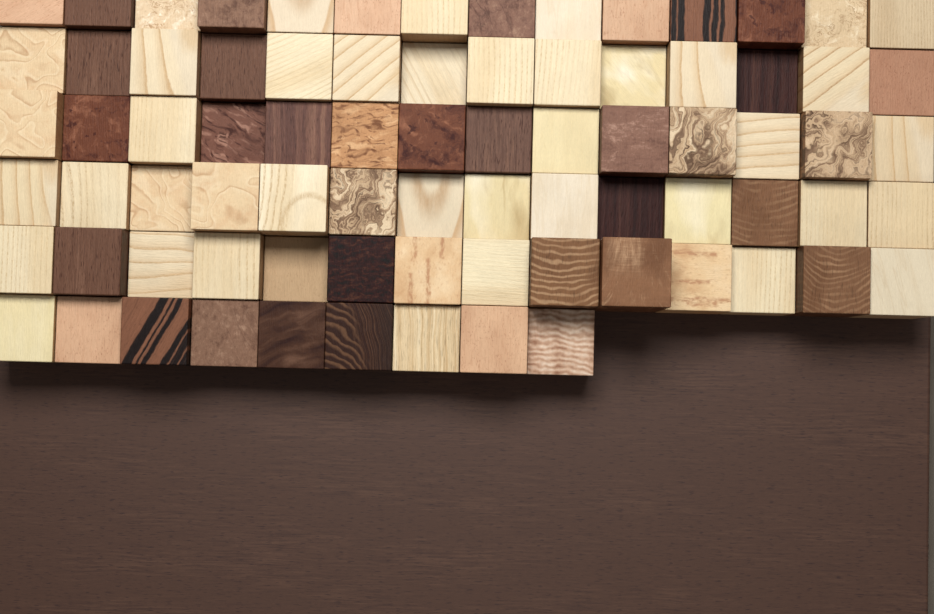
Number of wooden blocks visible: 79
